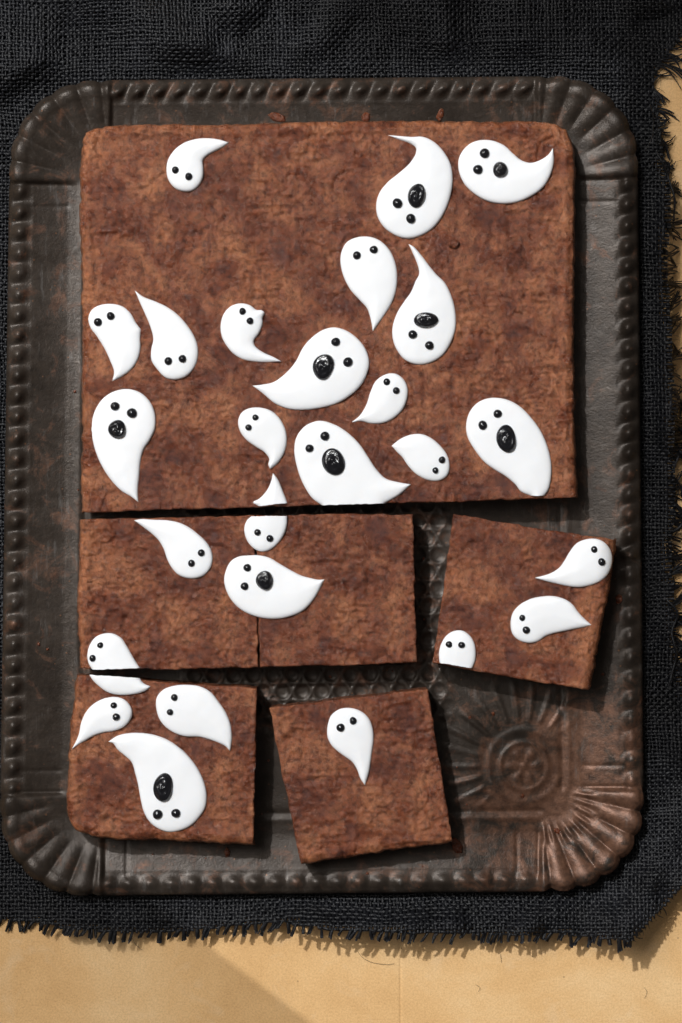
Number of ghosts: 26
